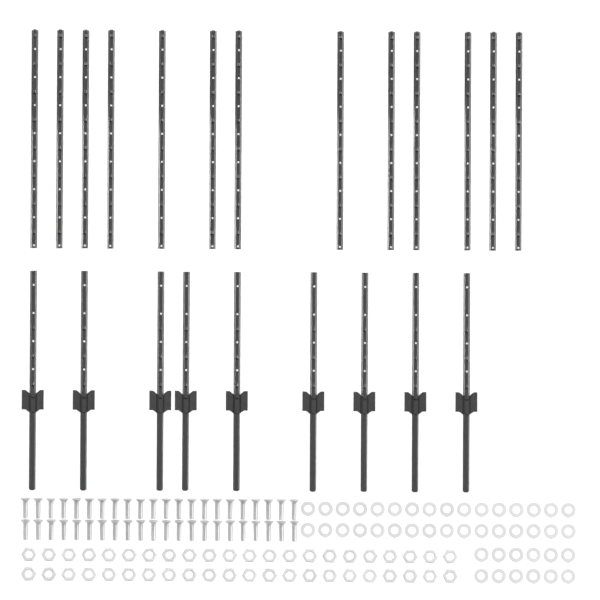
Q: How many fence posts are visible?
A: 22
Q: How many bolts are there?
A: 44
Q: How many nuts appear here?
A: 44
